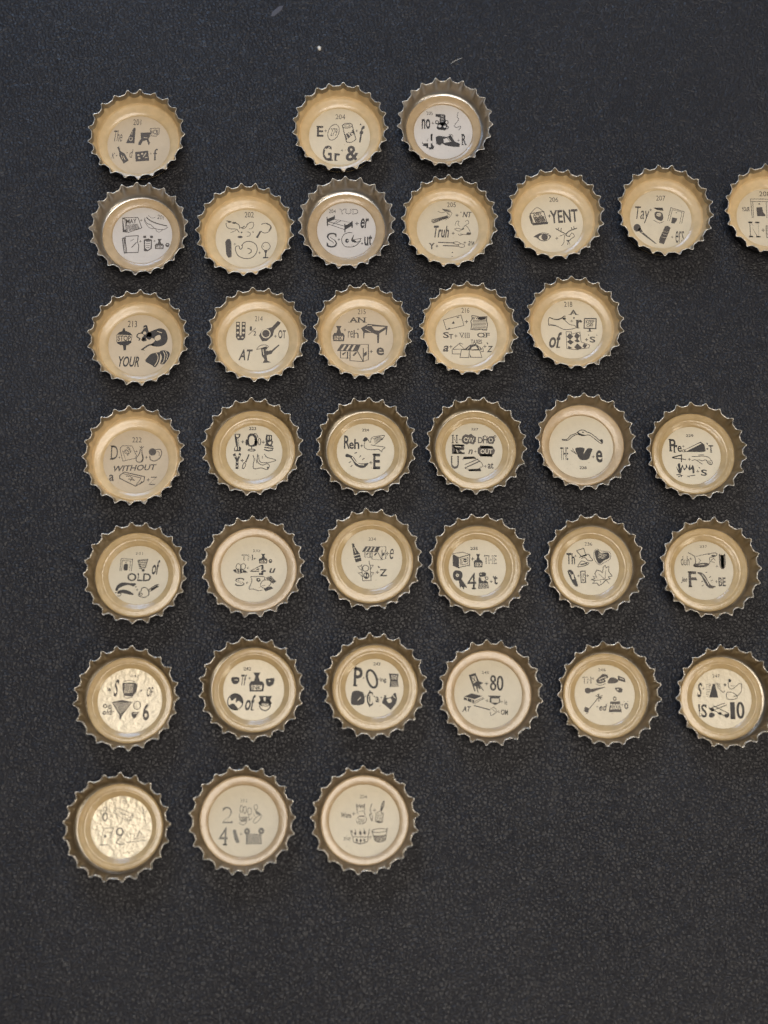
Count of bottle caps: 36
